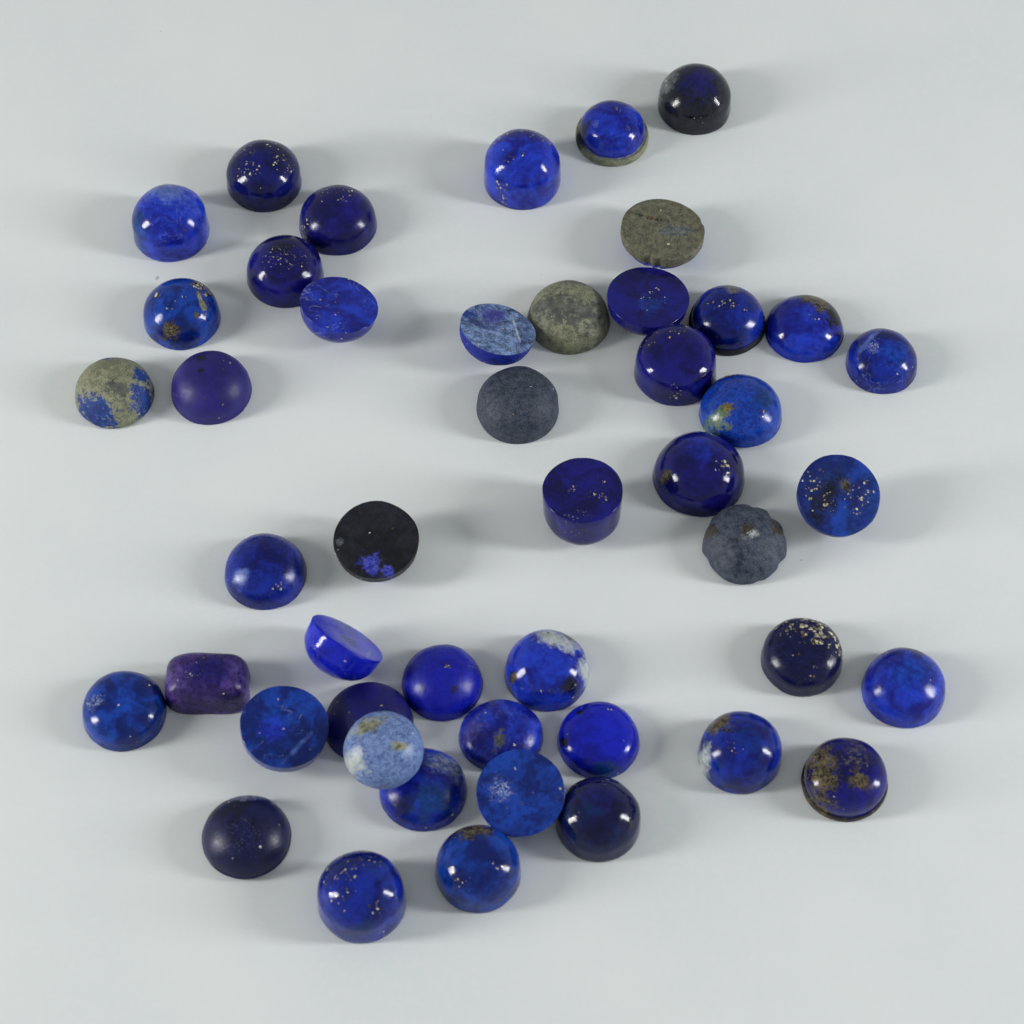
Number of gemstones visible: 47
